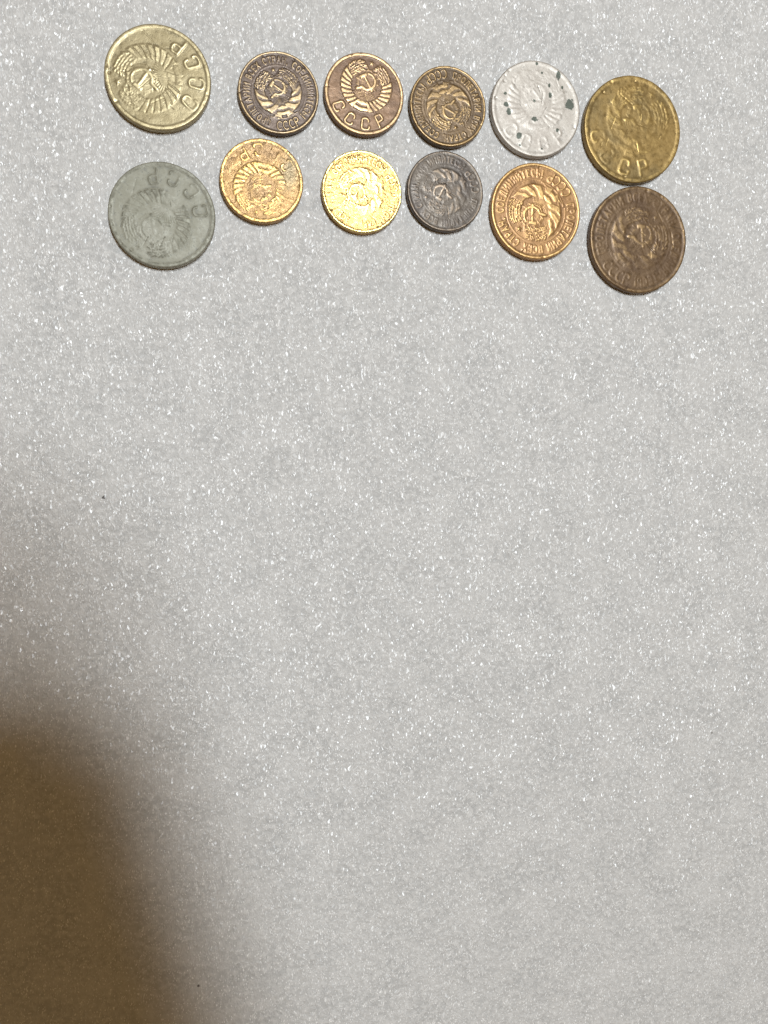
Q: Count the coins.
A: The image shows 12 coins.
